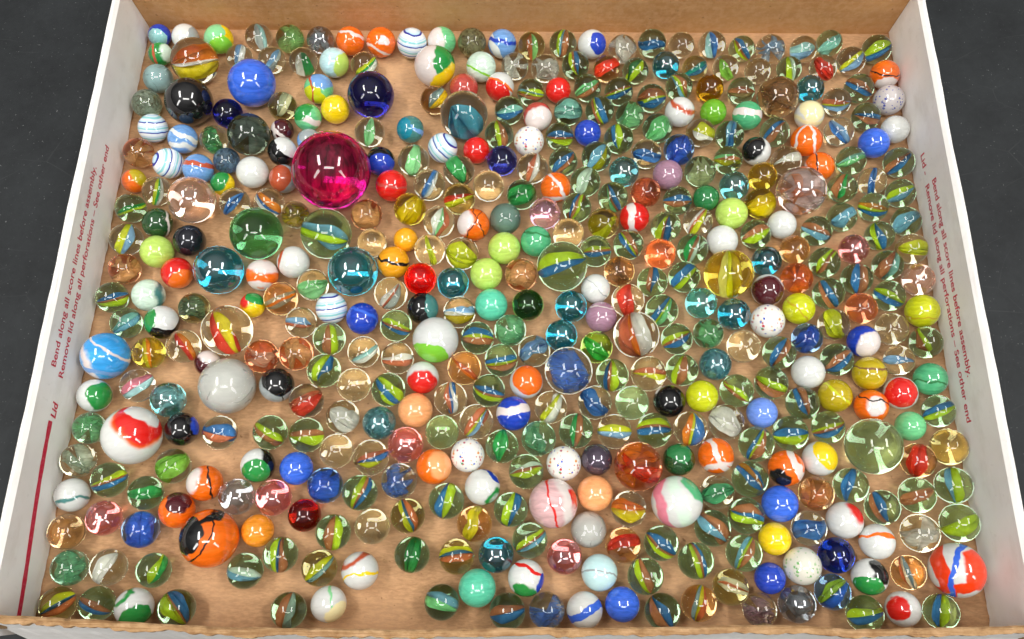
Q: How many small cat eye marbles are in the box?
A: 198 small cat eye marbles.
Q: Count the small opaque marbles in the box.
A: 131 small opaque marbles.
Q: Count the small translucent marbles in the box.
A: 89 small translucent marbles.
